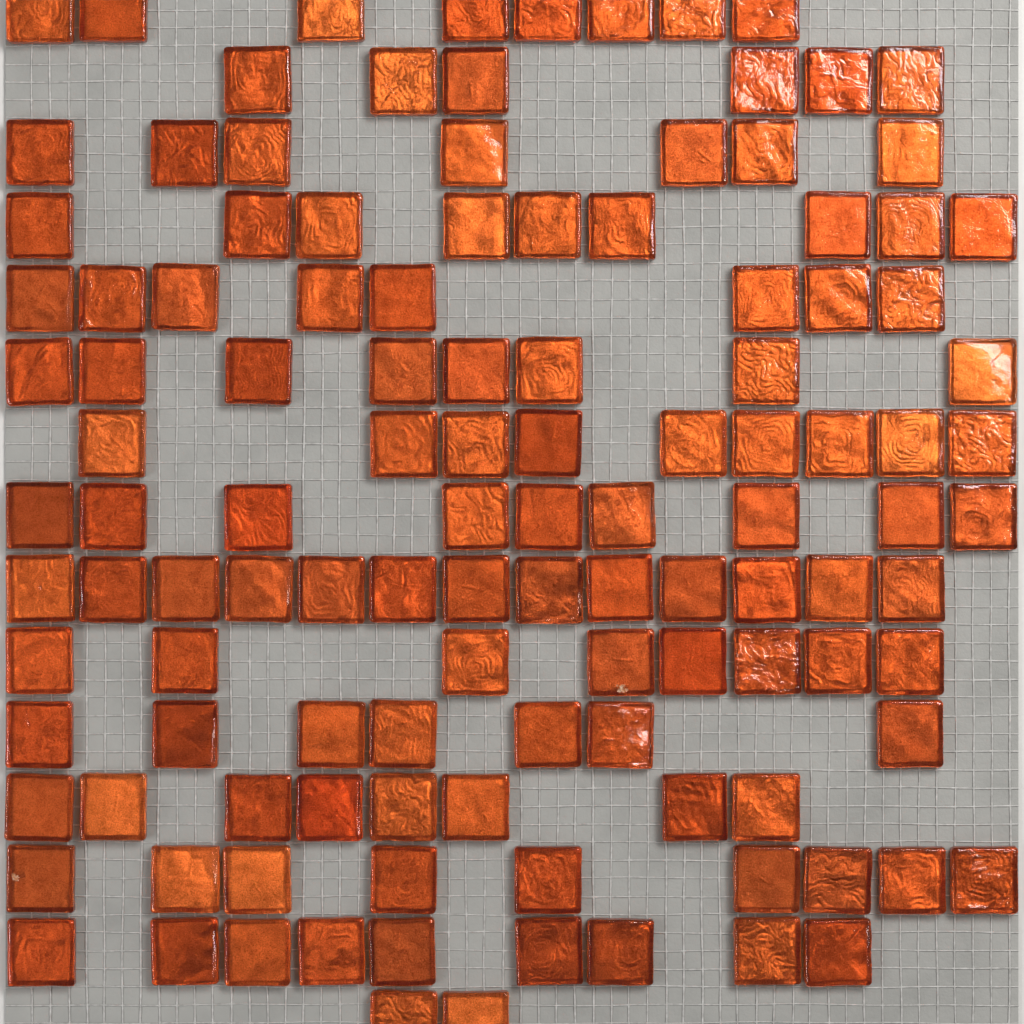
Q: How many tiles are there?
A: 120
